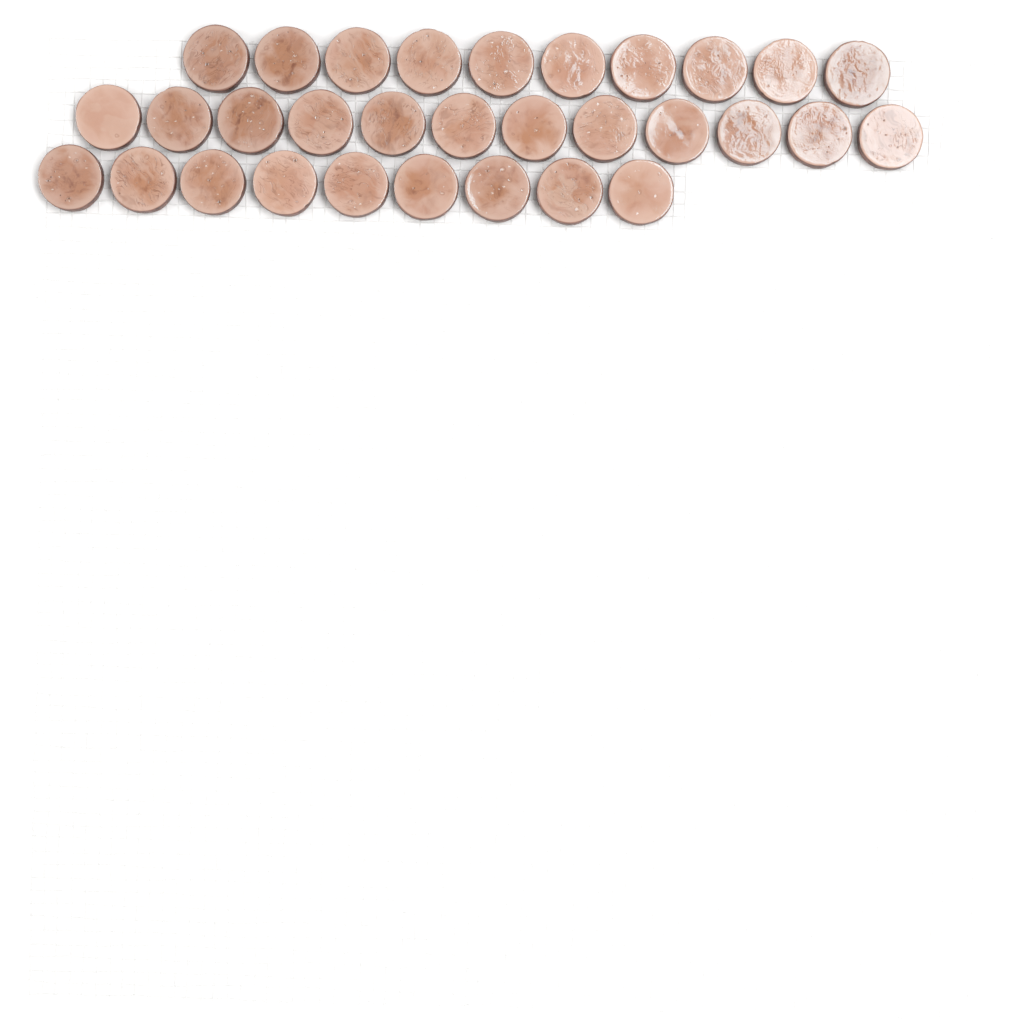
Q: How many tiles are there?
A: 31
